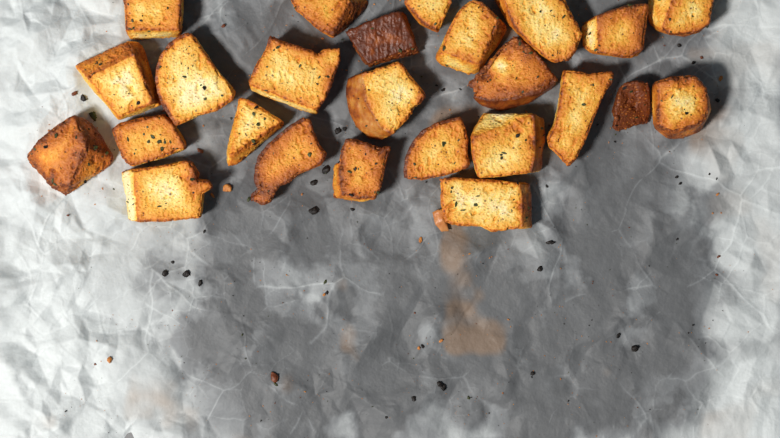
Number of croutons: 25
